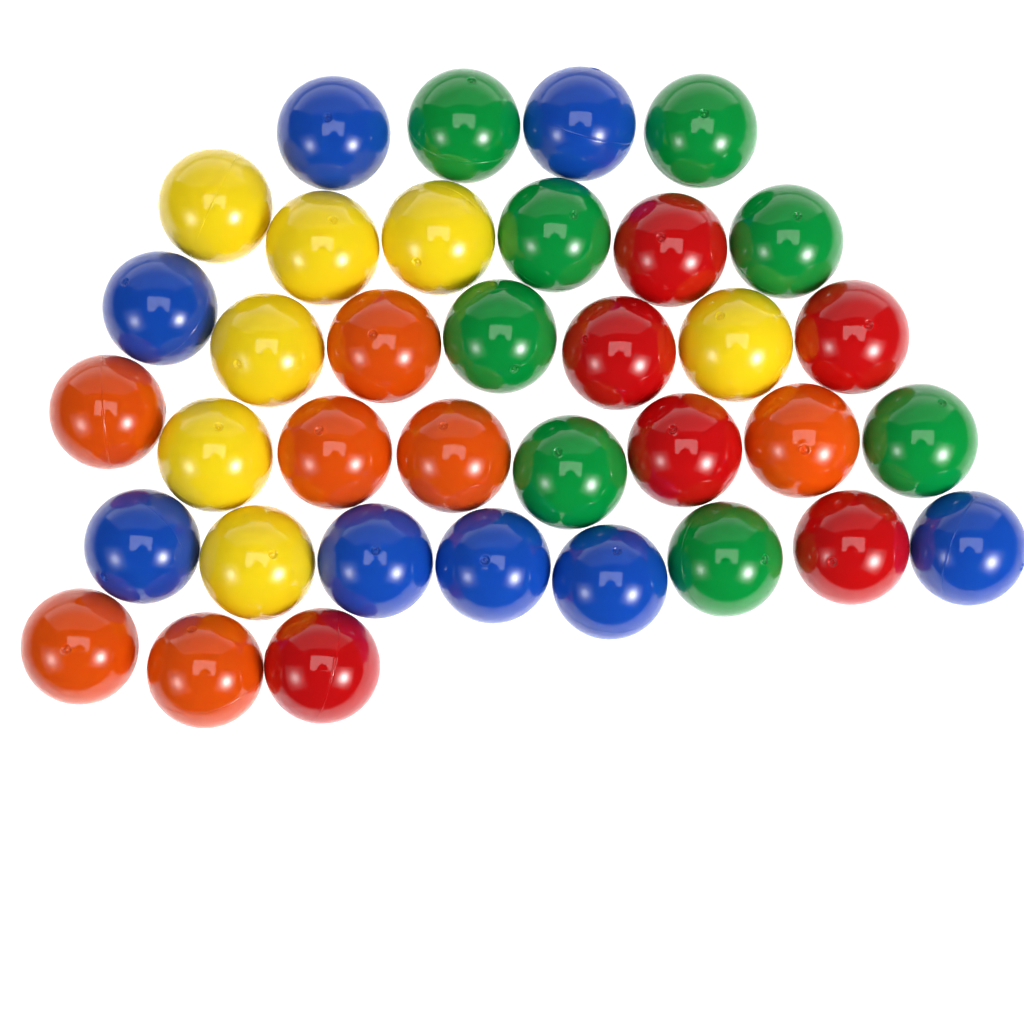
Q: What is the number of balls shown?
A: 36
